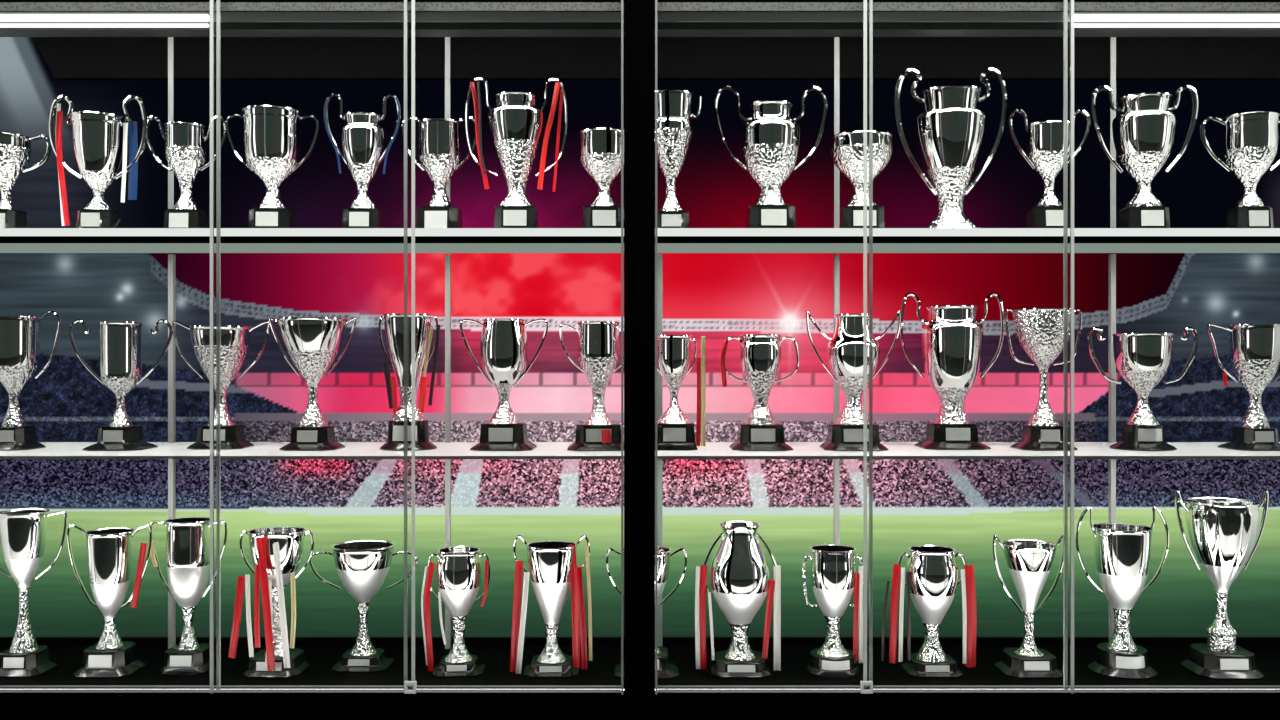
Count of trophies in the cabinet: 43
